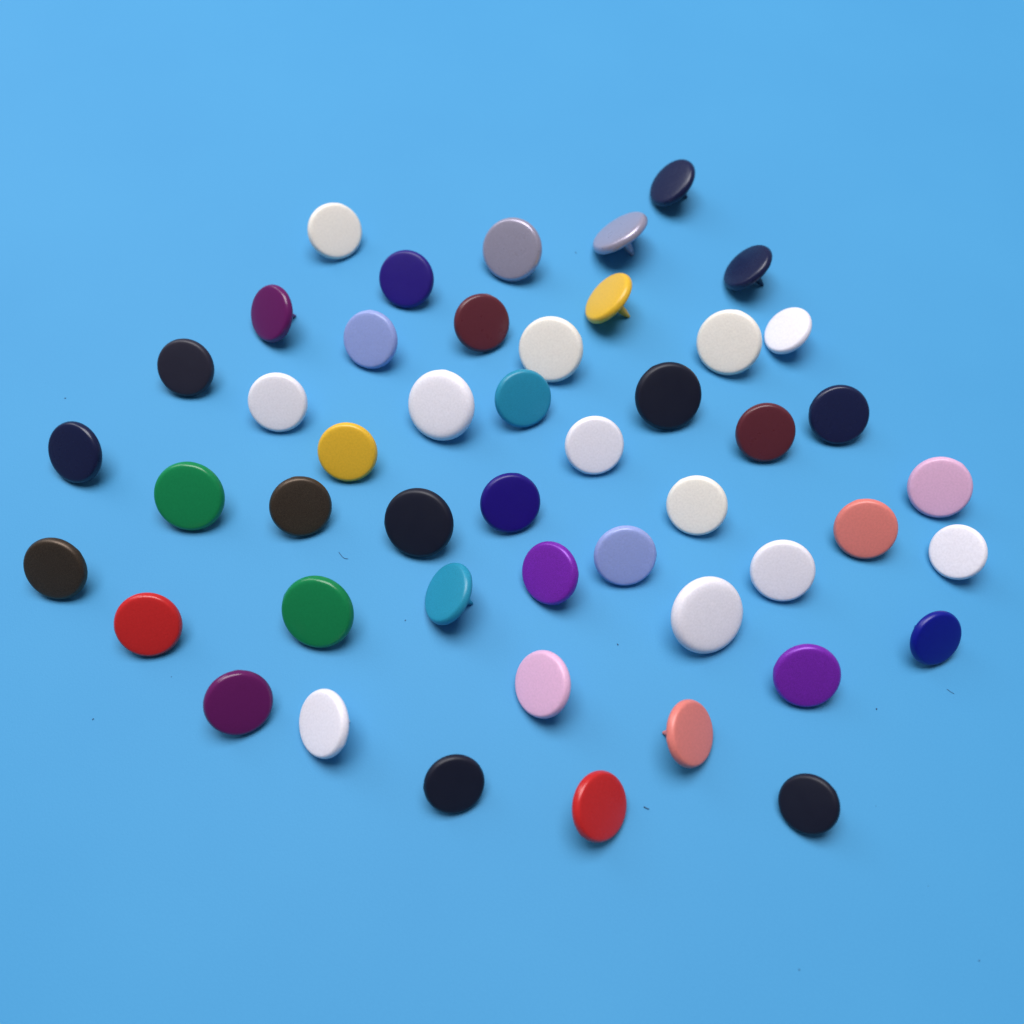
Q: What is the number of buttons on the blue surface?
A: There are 48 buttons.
